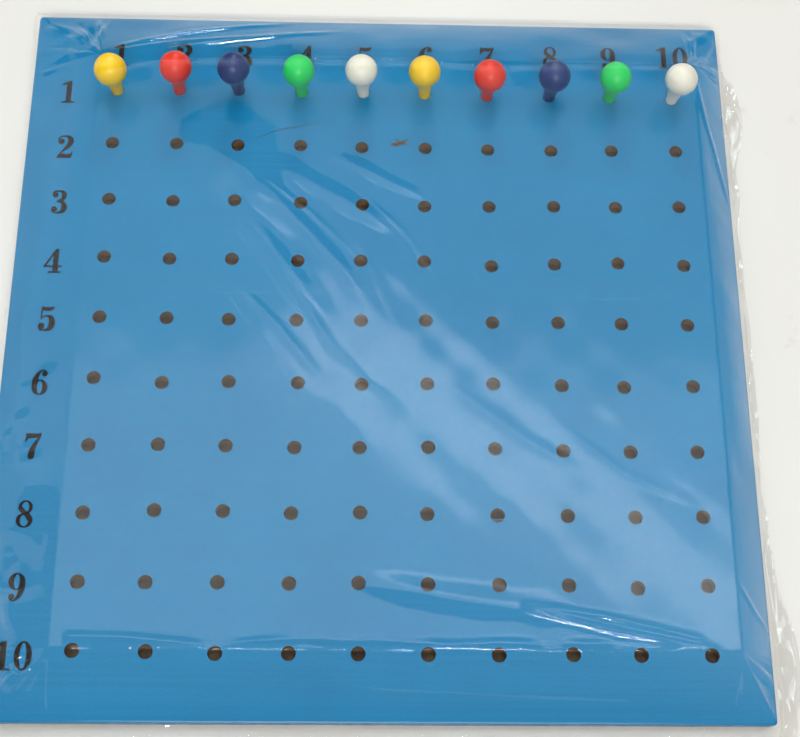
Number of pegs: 10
